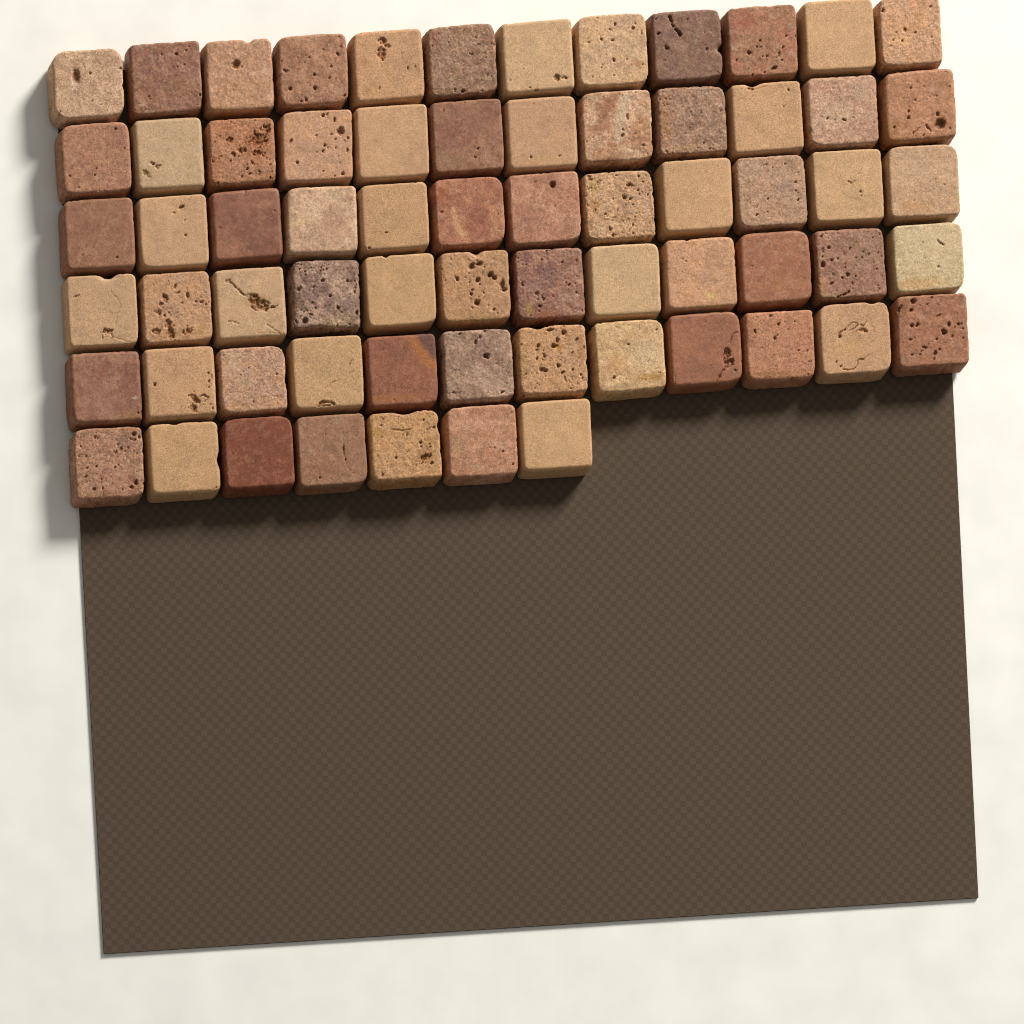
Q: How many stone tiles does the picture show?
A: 67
